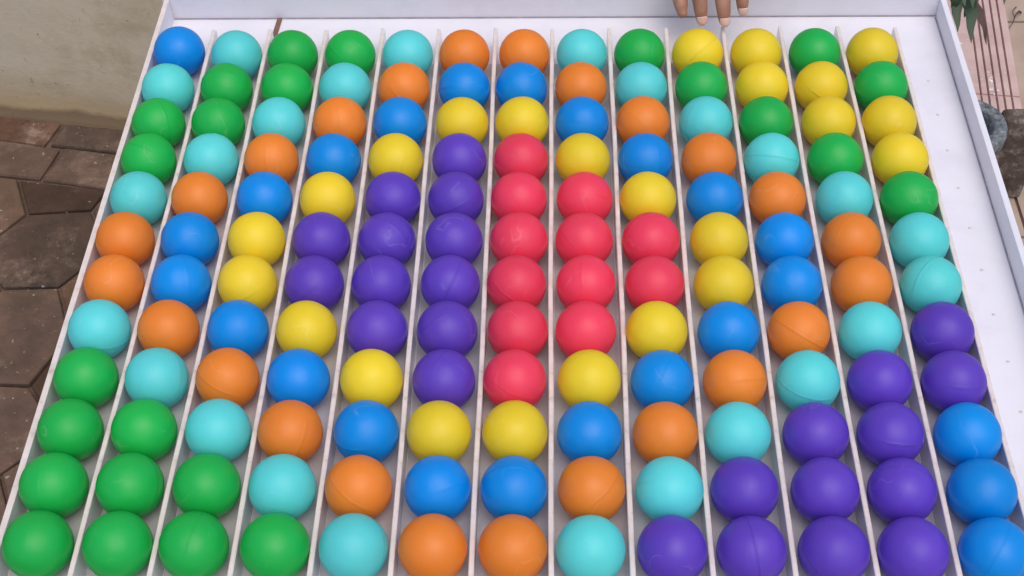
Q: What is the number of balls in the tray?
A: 156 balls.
